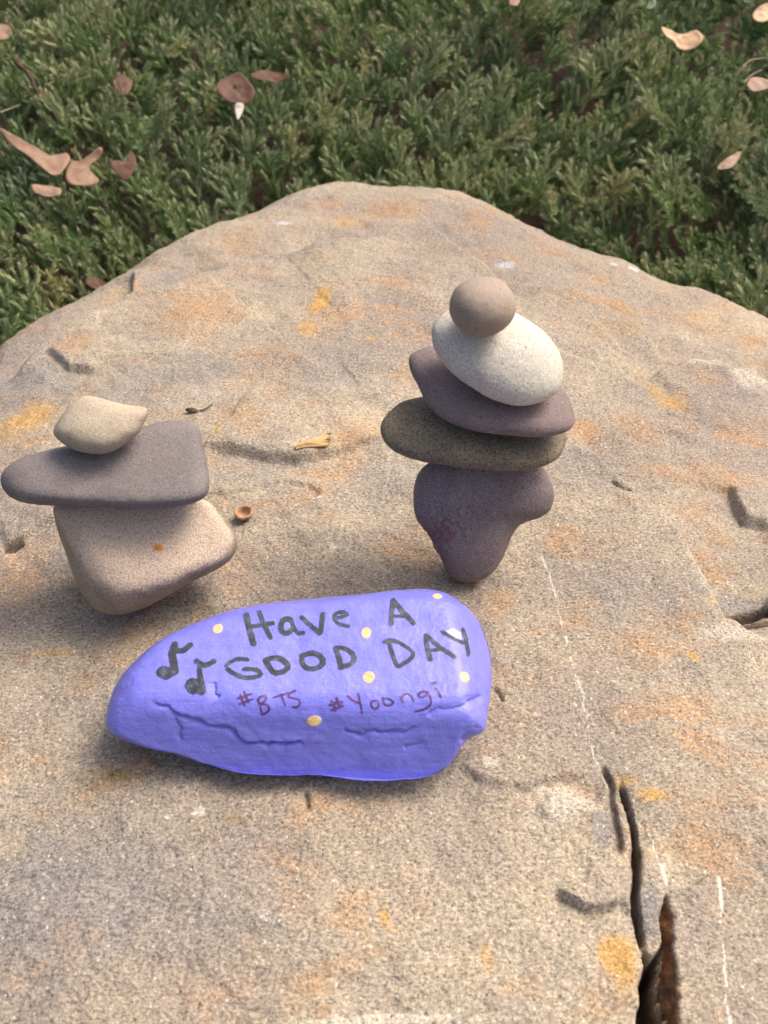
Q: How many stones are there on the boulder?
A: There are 9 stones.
